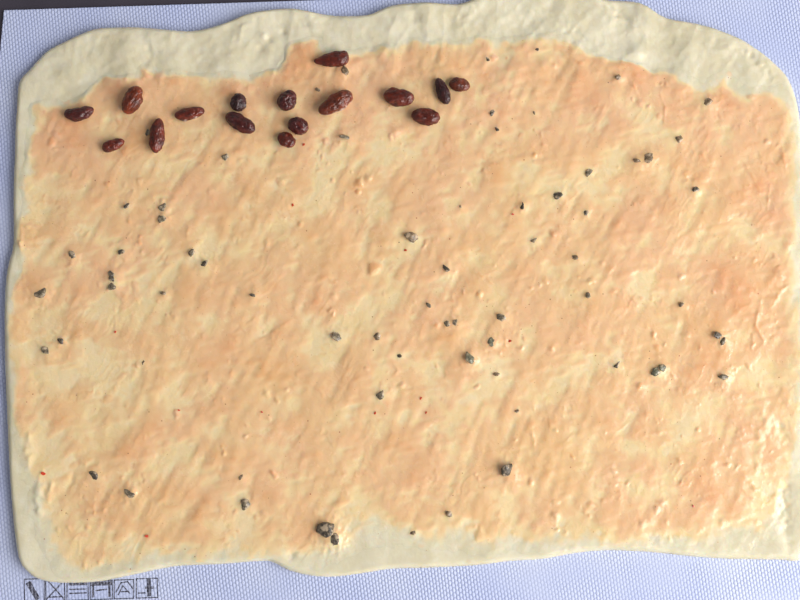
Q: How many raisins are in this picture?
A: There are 16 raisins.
